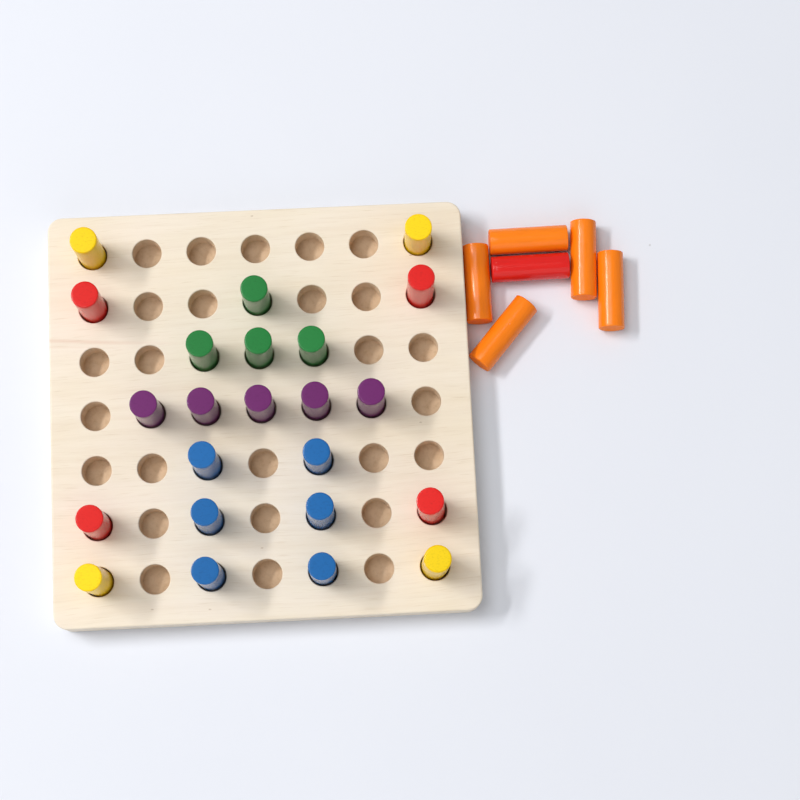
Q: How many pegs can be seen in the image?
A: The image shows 29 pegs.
